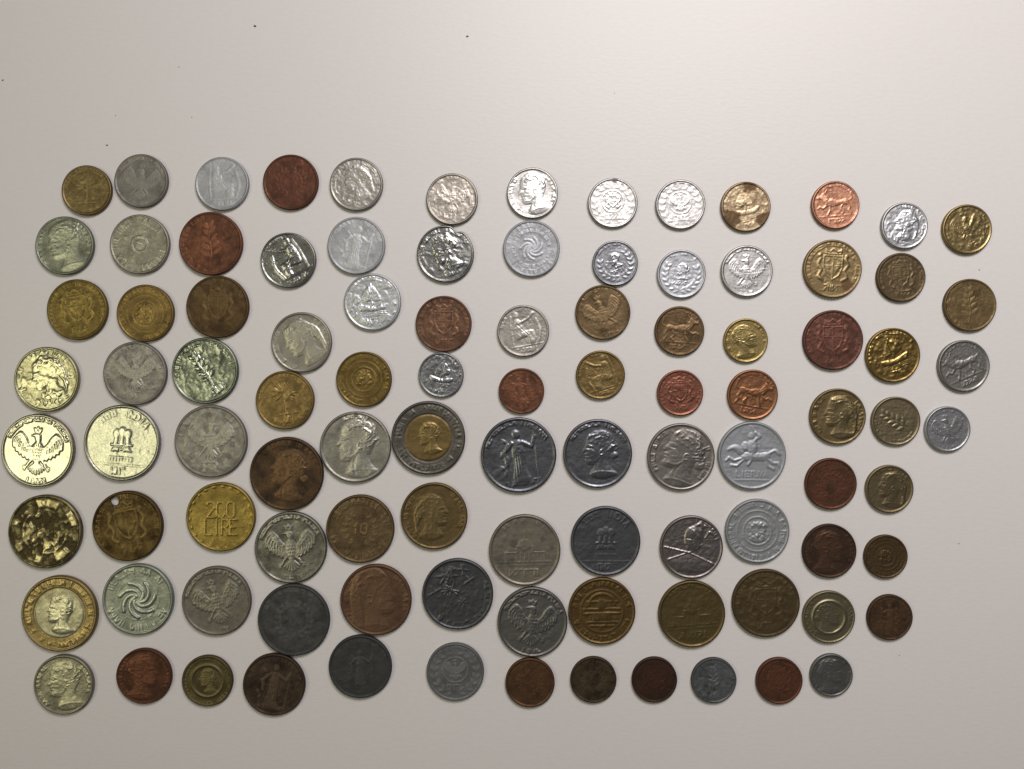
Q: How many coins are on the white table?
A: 100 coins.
